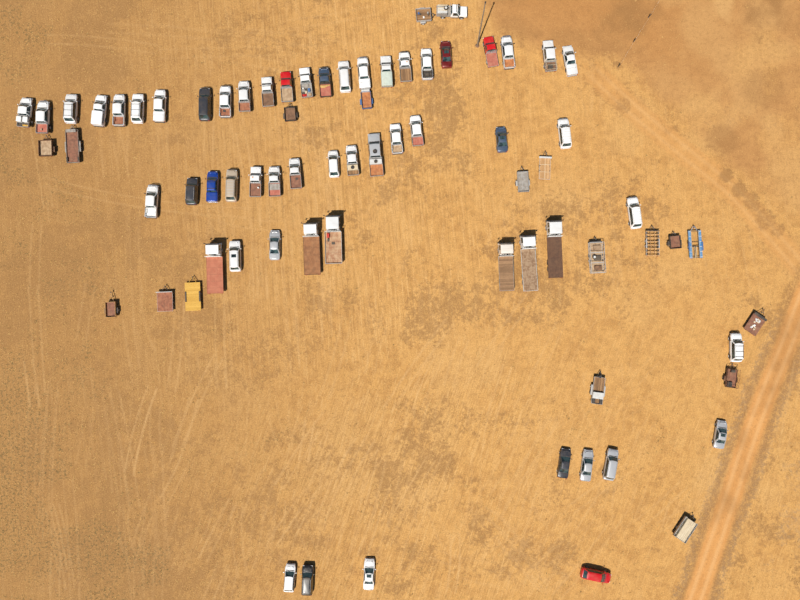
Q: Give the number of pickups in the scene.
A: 29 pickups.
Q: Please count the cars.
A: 22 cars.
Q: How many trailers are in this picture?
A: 18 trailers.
